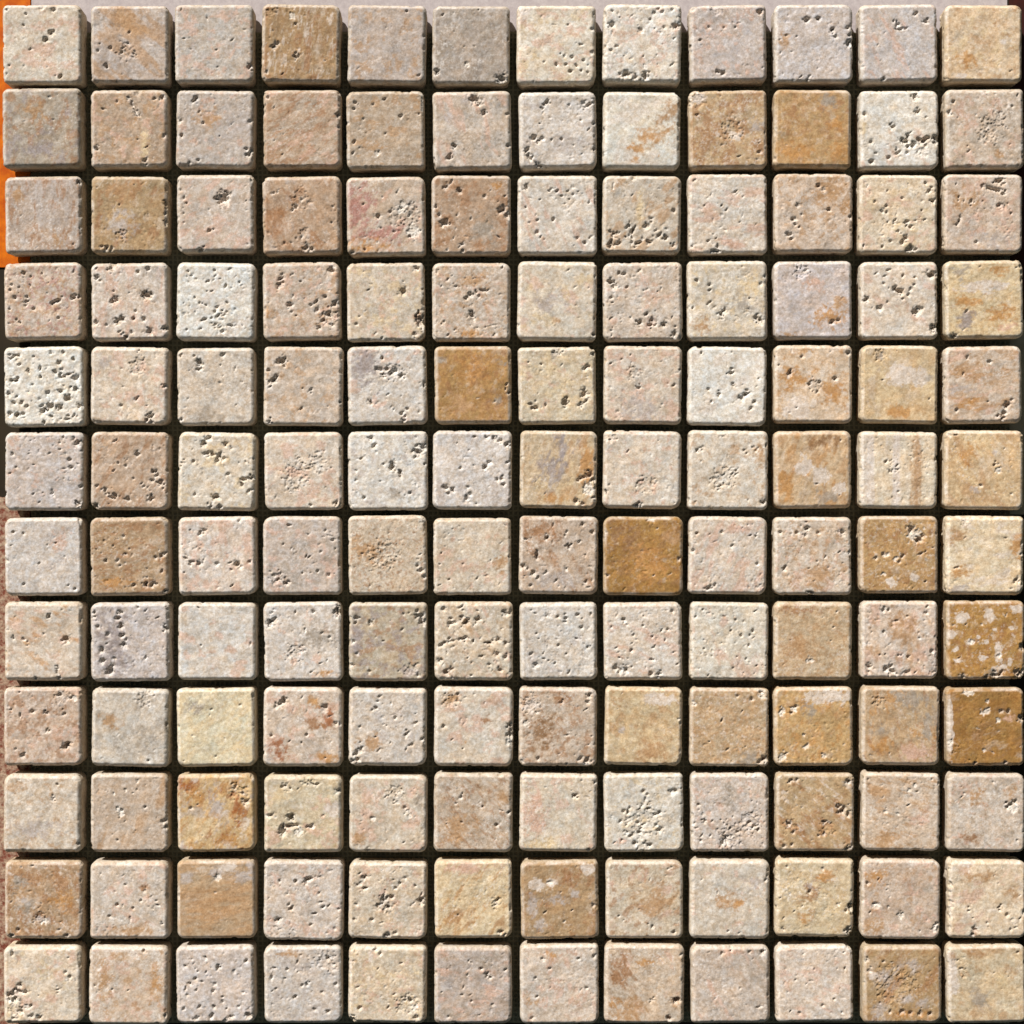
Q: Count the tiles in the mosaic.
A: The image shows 144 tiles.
